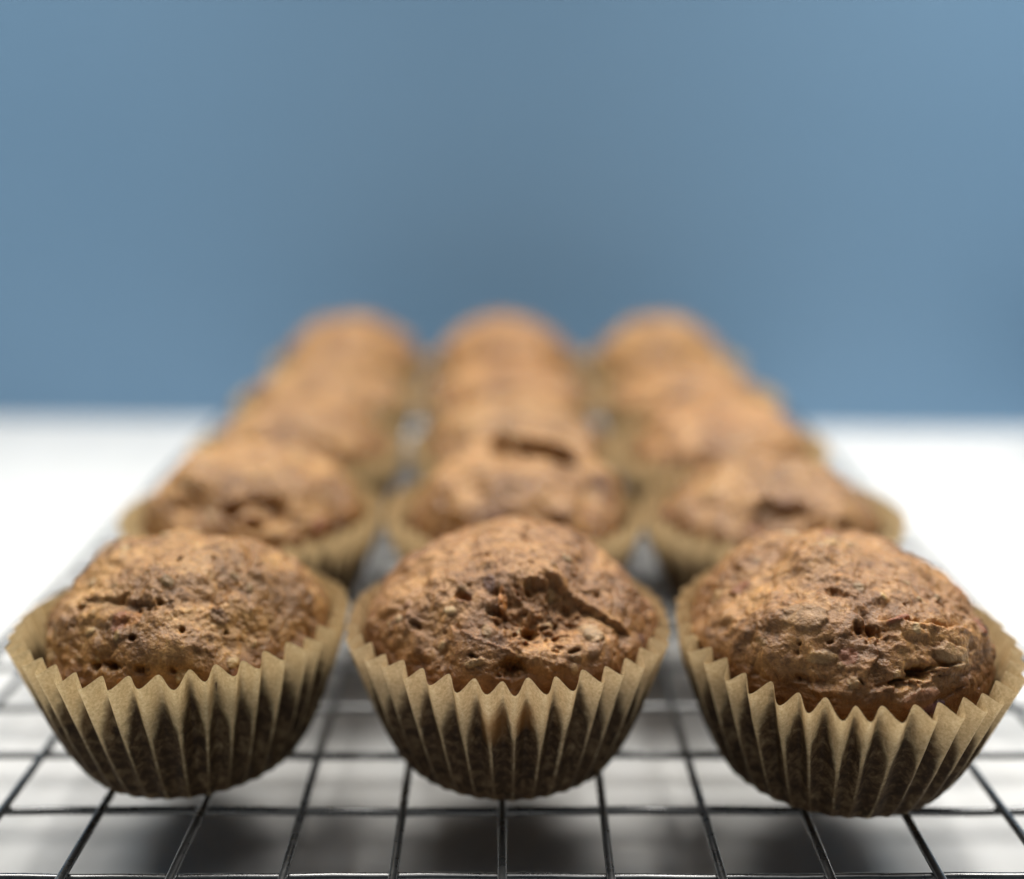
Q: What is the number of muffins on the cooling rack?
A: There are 15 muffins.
